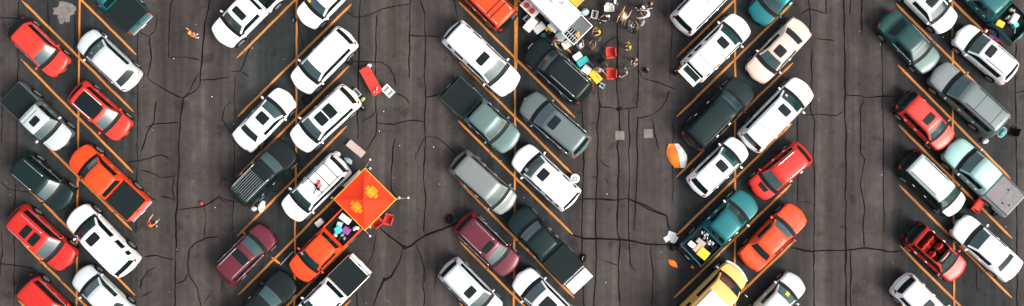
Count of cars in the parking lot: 44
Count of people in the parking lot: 22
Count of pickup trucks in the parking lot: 11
